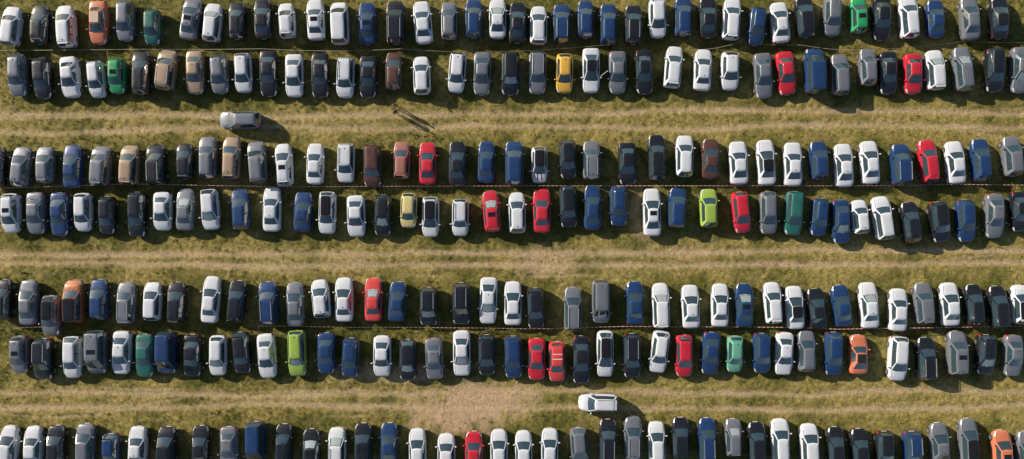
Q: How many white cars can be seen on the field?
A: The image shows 87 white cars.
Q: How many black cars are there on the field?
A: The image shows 63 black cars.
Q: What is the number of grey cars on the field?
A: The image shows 48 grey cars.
